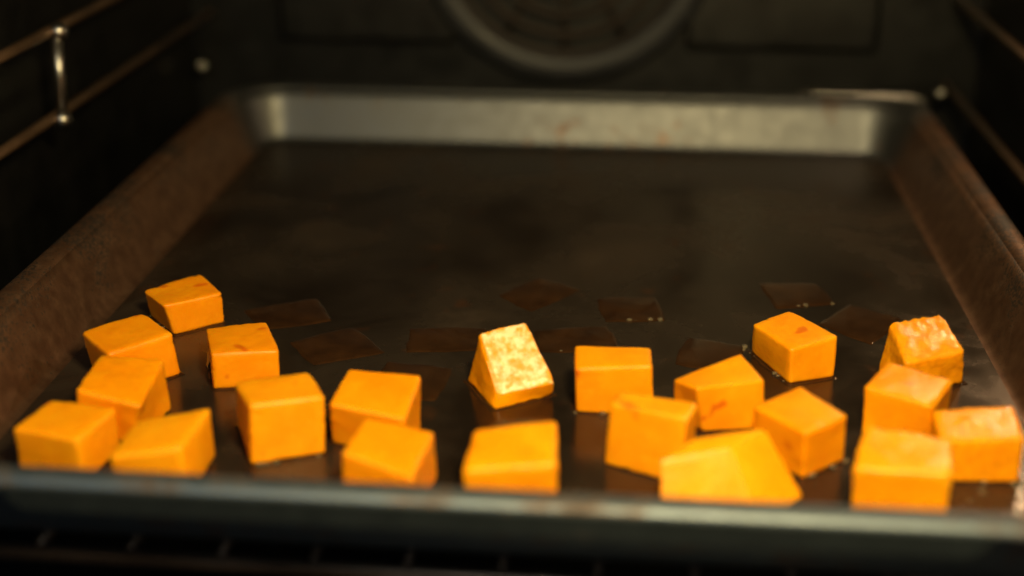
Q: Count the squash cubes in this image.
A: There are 21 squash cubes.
